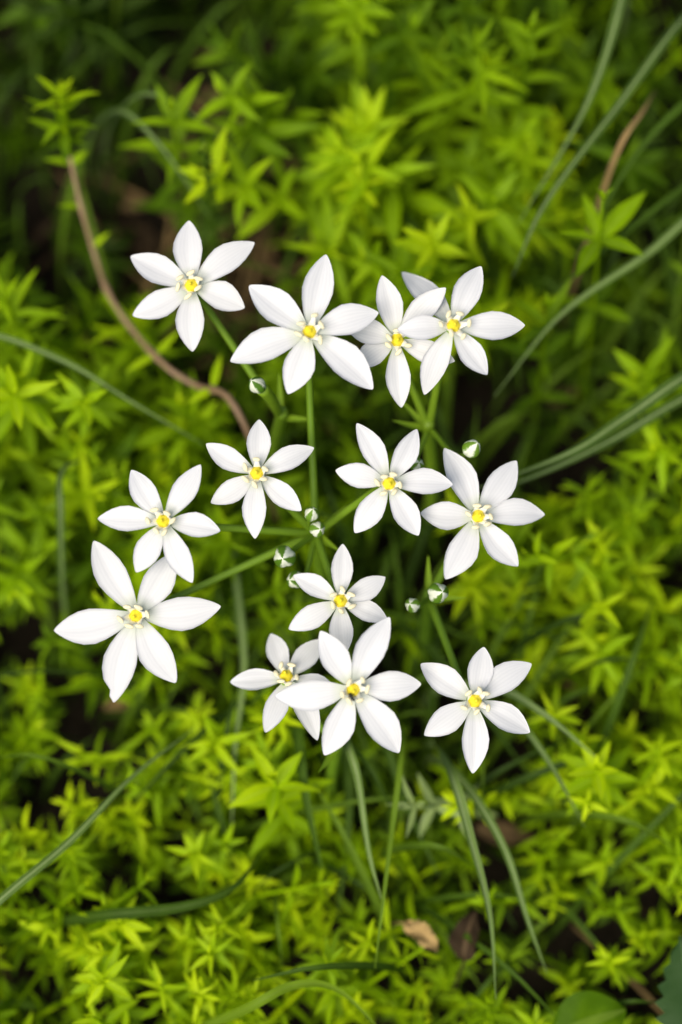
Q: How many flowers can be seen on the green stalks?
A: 13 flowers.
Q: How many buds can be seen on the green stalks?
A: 9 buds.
